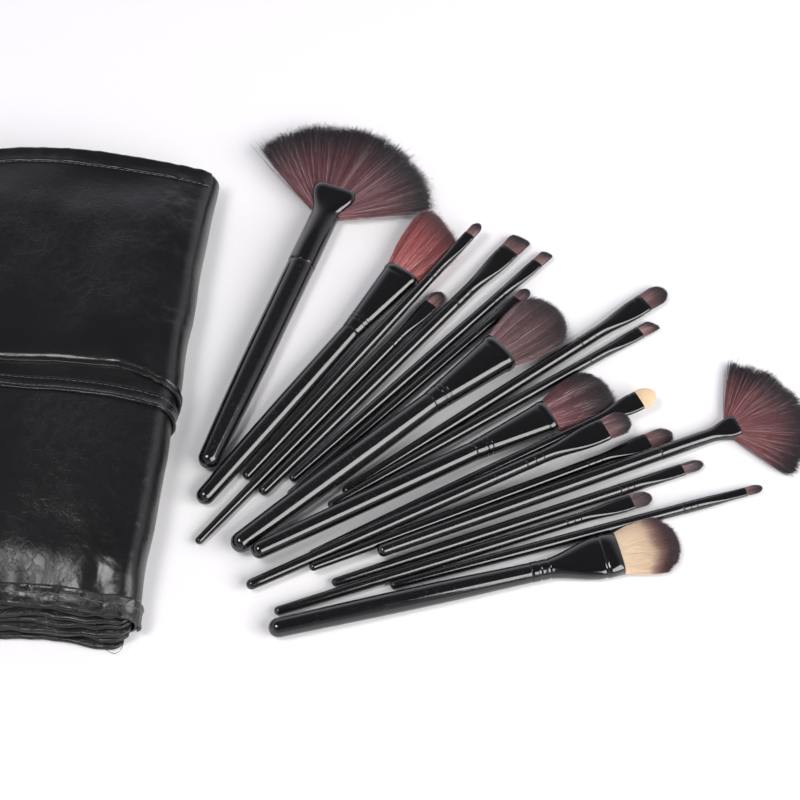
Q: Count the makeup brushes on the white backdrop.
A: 19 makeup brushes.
